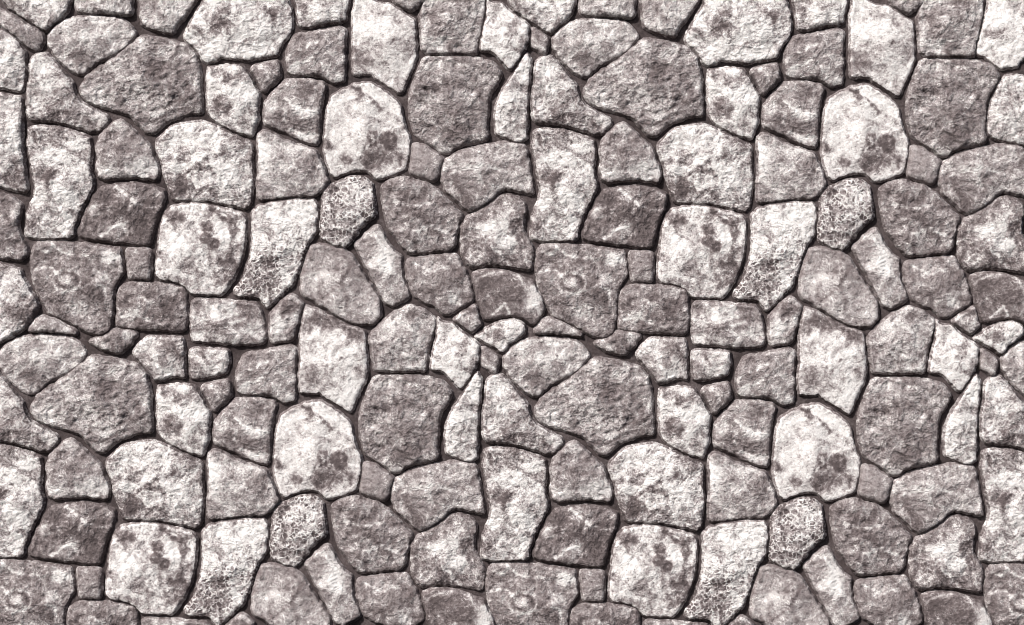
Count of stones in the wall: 172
